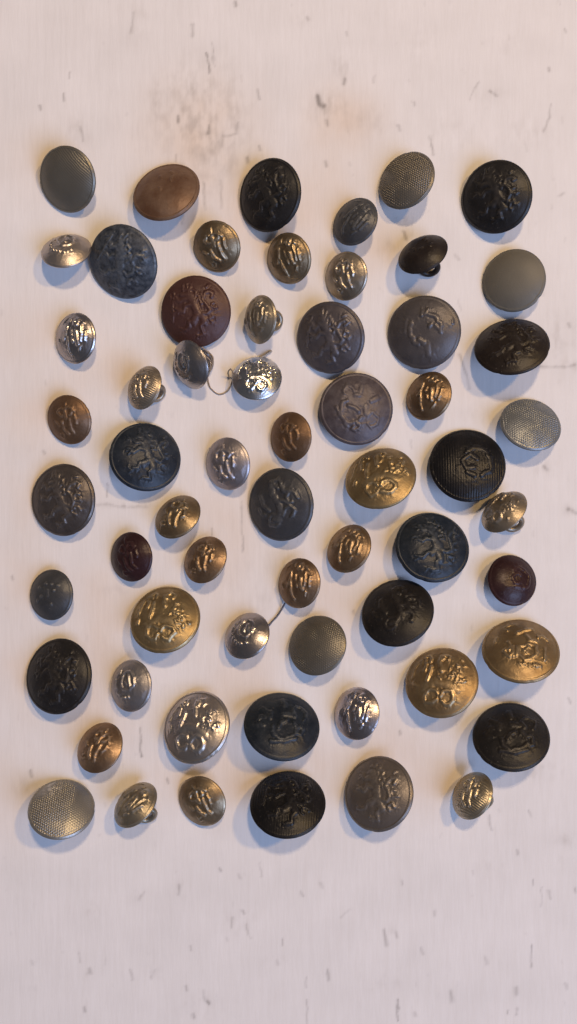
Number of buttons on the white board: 61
